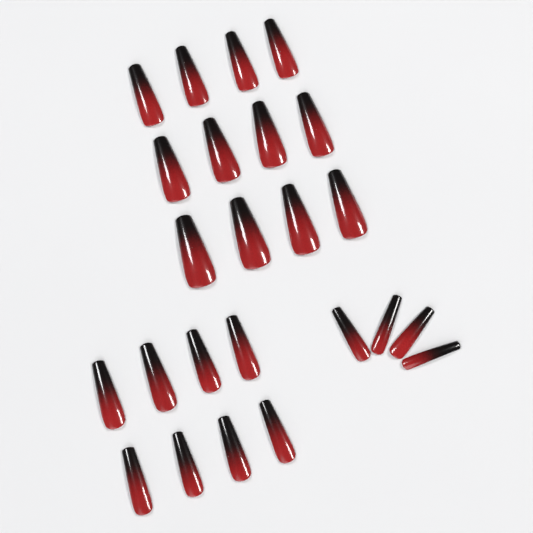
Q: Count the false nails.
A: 24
